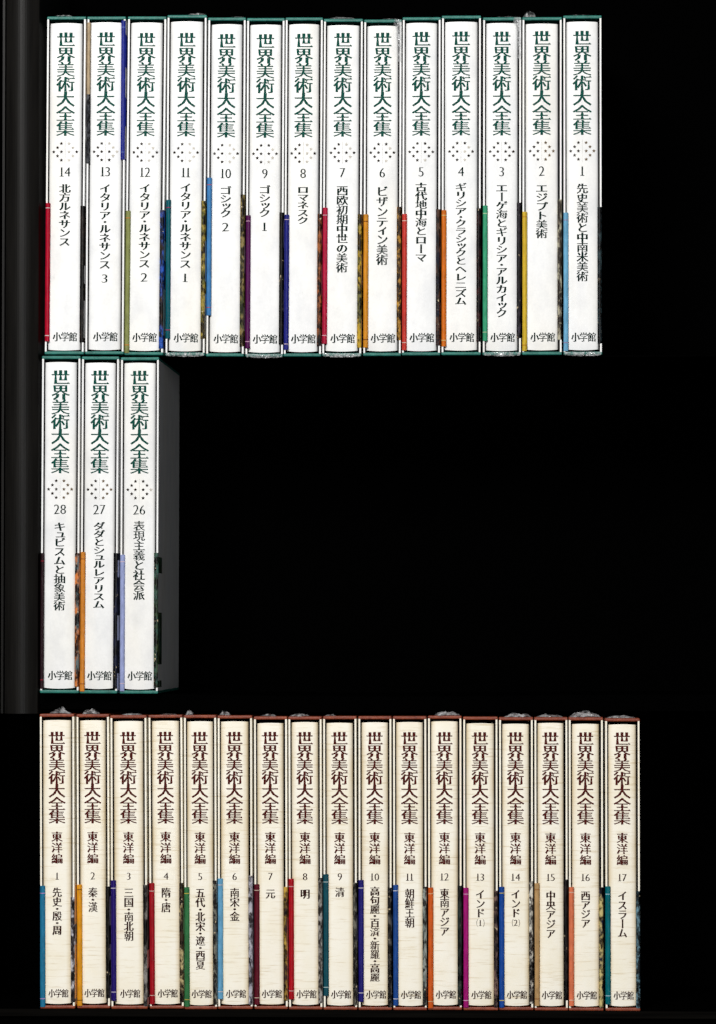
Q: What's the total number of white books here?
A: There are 17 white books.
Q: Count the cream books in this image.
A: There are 17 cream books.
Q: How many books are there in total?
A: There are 34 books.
